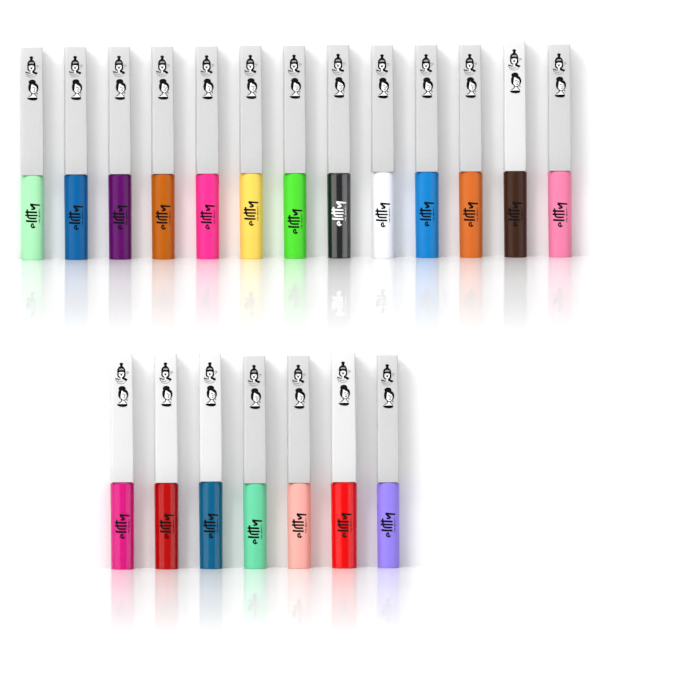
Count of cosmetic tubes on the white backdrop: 20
